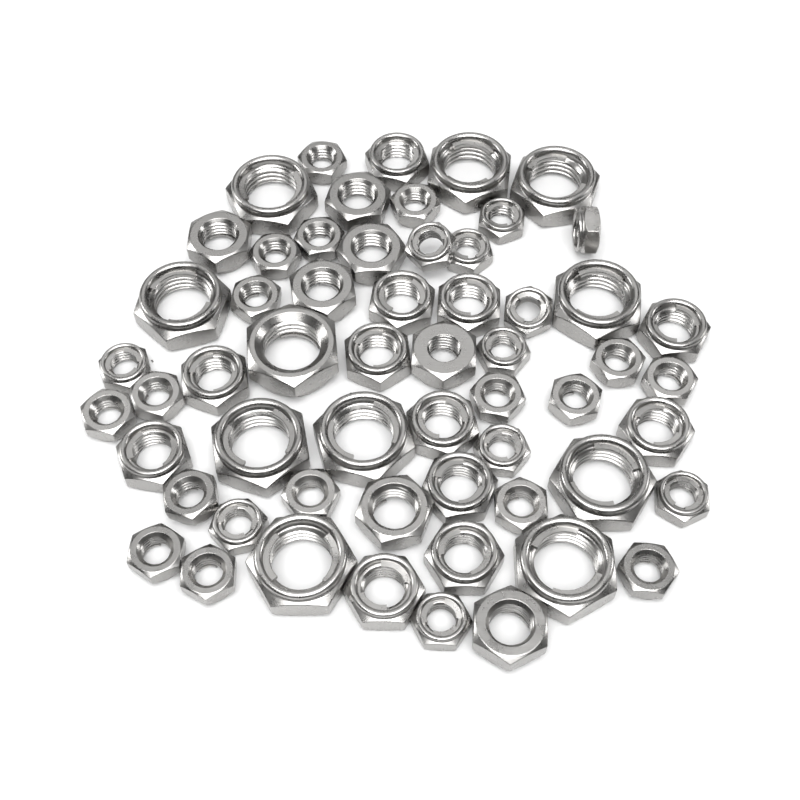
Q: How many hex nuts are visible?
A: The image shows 58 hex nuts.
